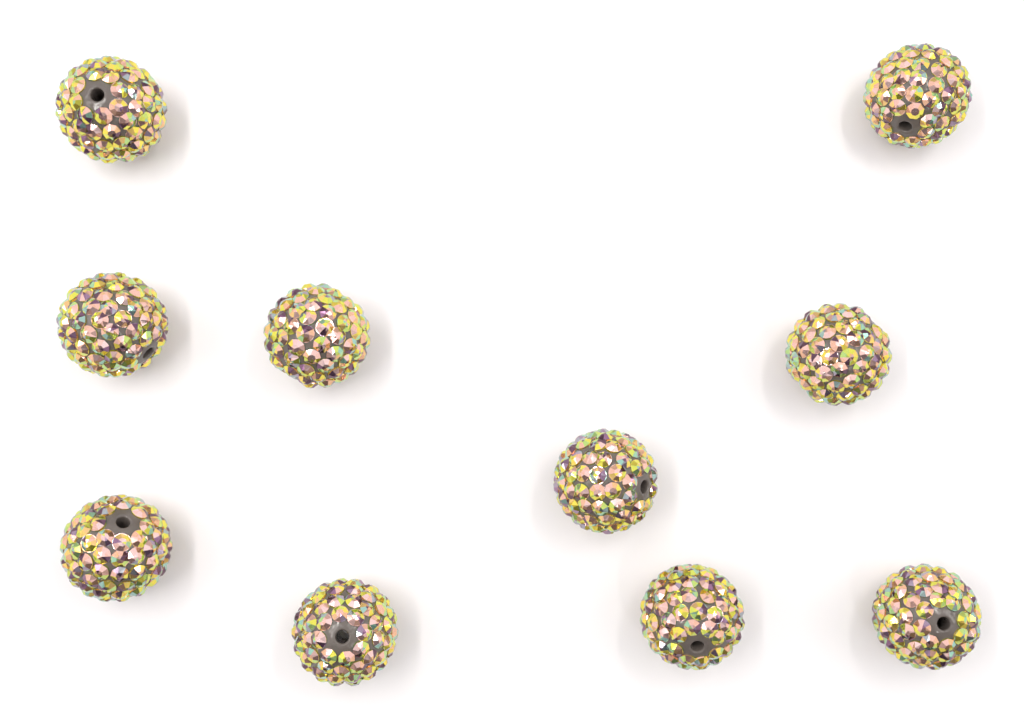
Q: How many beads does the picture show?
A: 10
